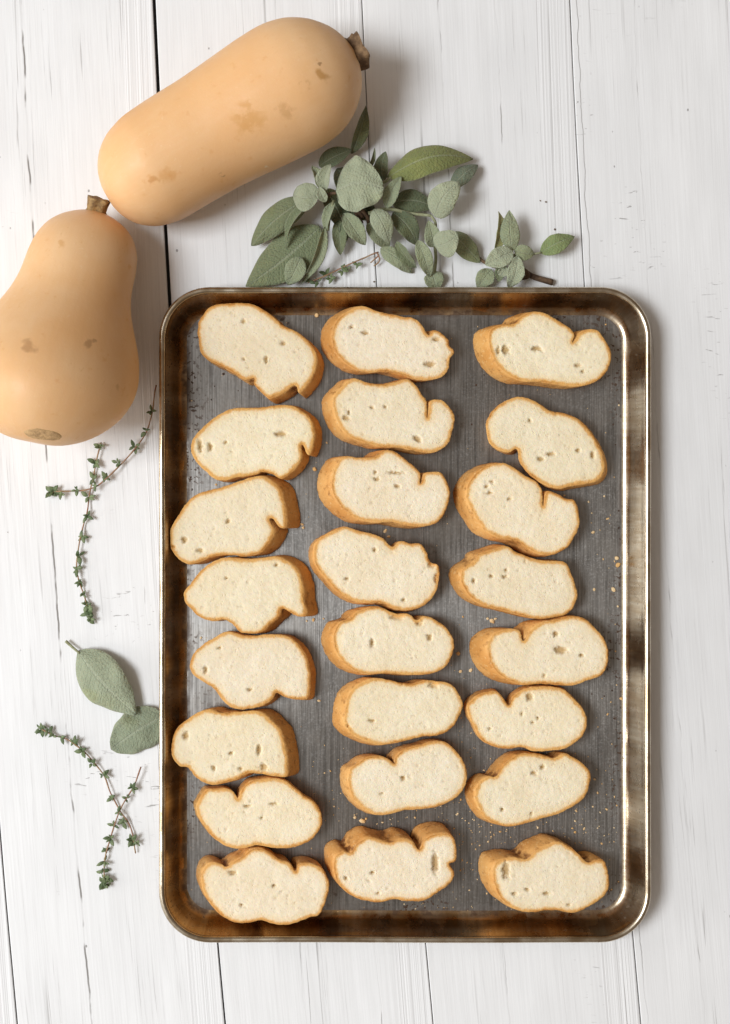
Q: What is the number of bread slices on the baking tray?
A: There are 24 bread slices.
